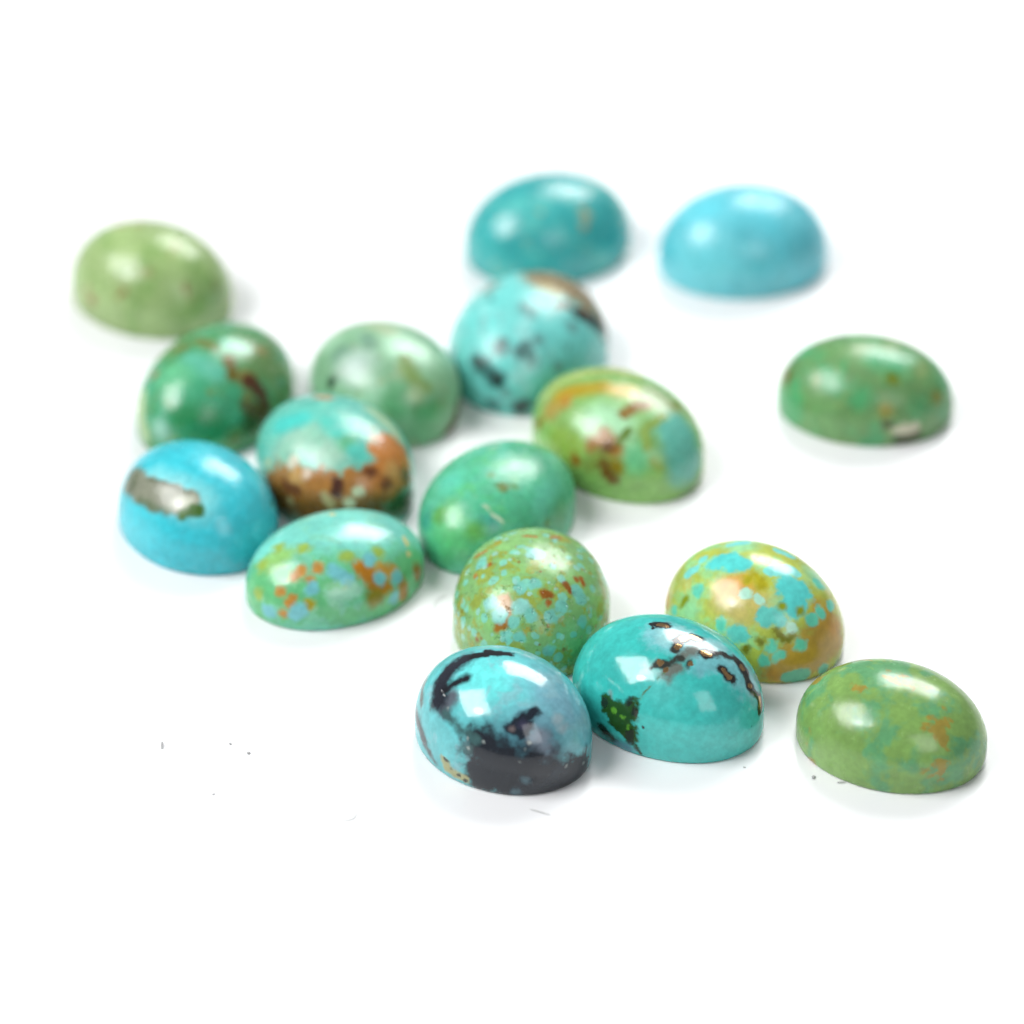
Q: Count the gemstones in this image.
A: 17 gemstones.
